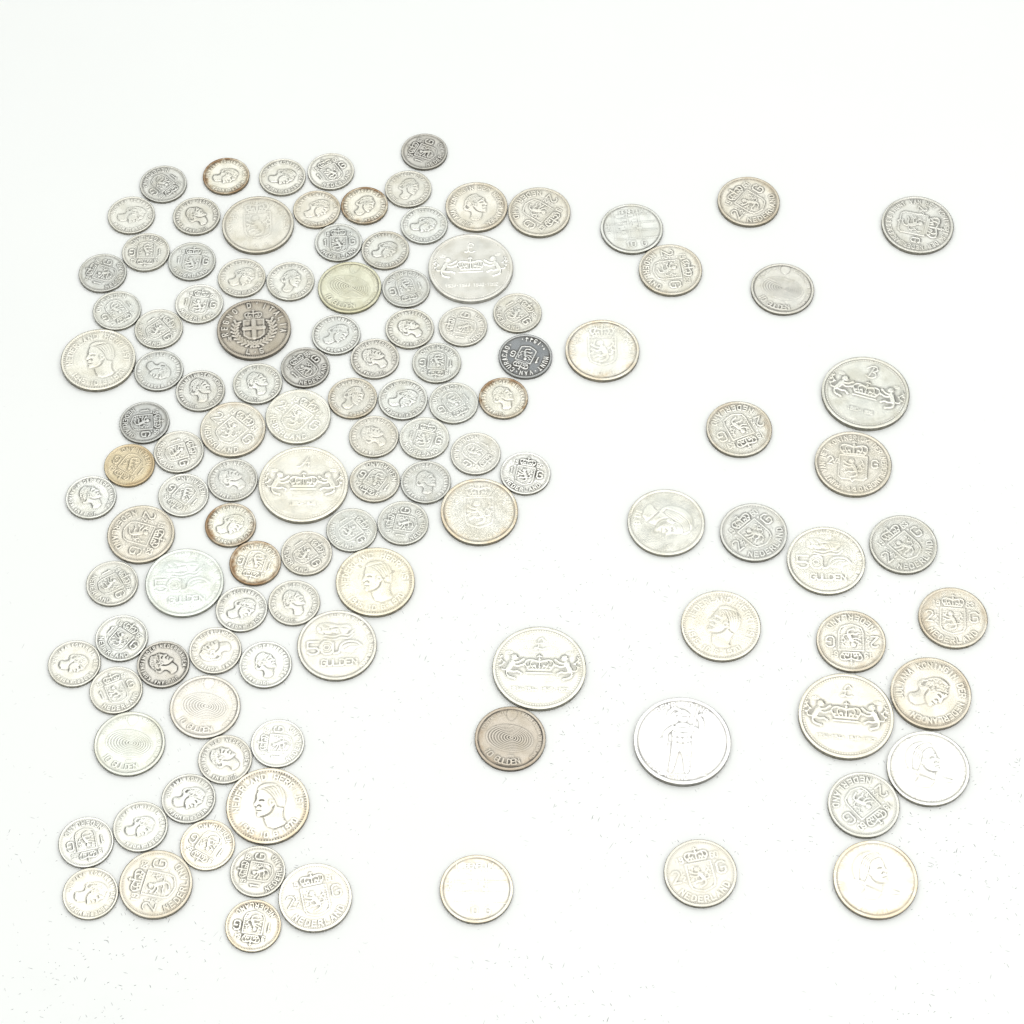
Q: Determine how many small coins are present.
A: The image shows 72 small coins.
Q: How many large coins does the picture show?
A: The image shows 46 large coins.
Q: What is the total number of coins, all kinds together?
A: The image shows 118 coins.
